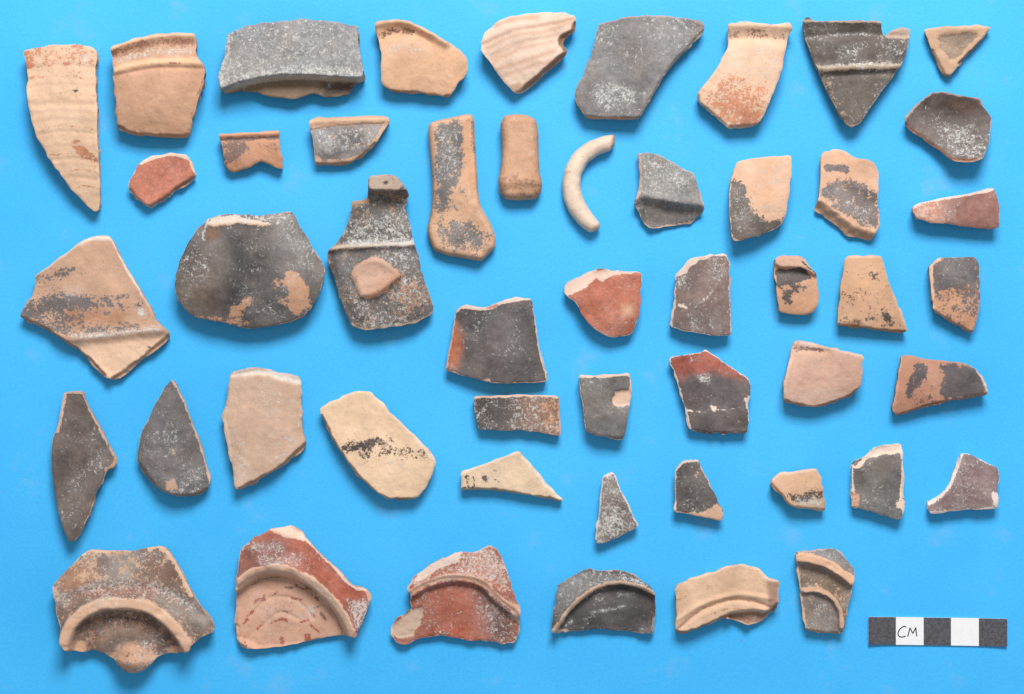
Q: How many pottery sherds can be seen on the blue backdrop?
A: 50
